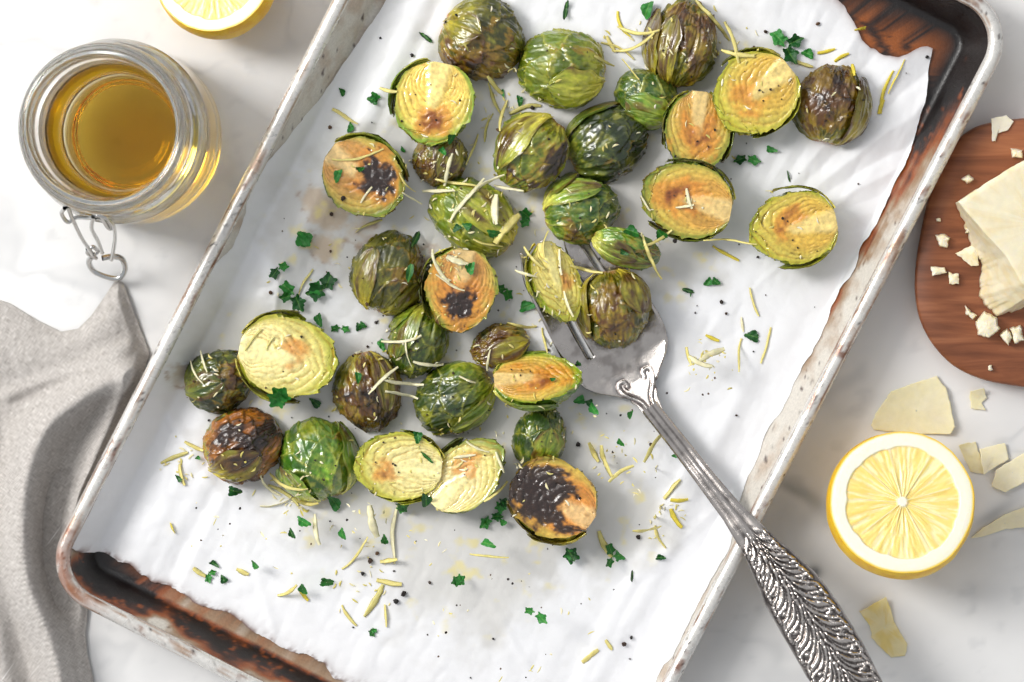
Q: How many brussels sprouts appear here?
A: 34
